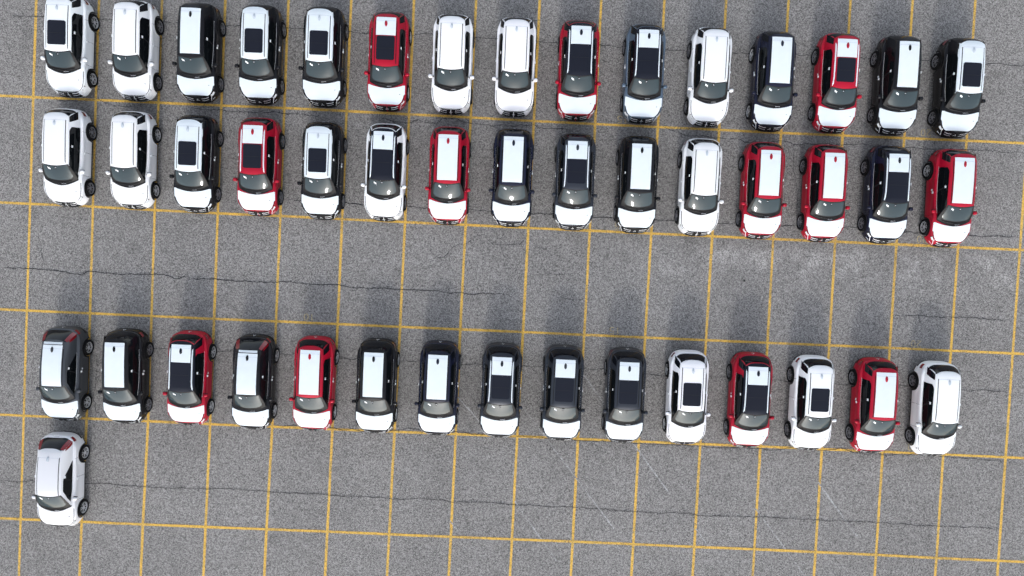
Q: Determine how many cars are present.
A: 46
